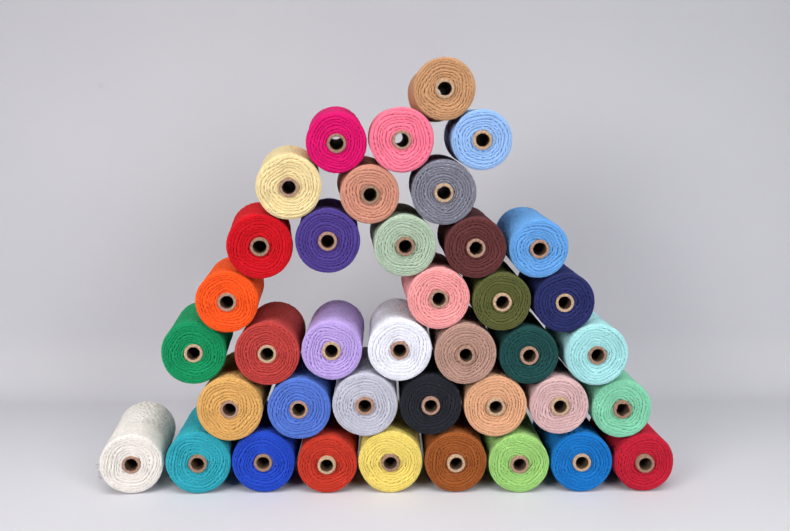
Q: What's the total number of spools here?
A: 39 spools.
